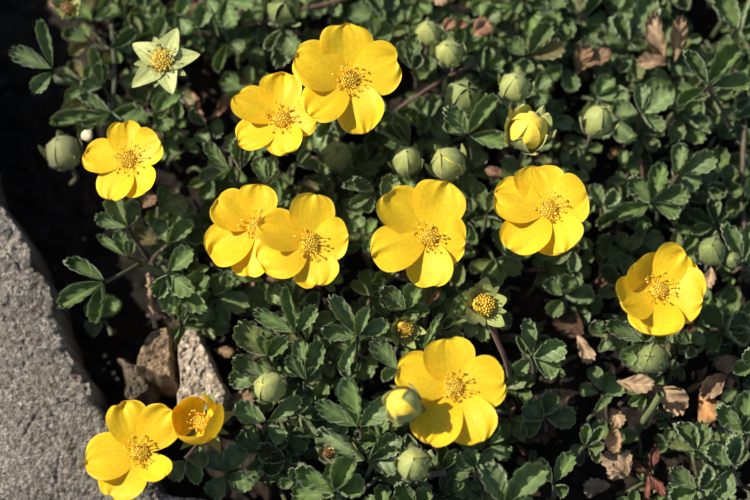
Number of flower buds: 17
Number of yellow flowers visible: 11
